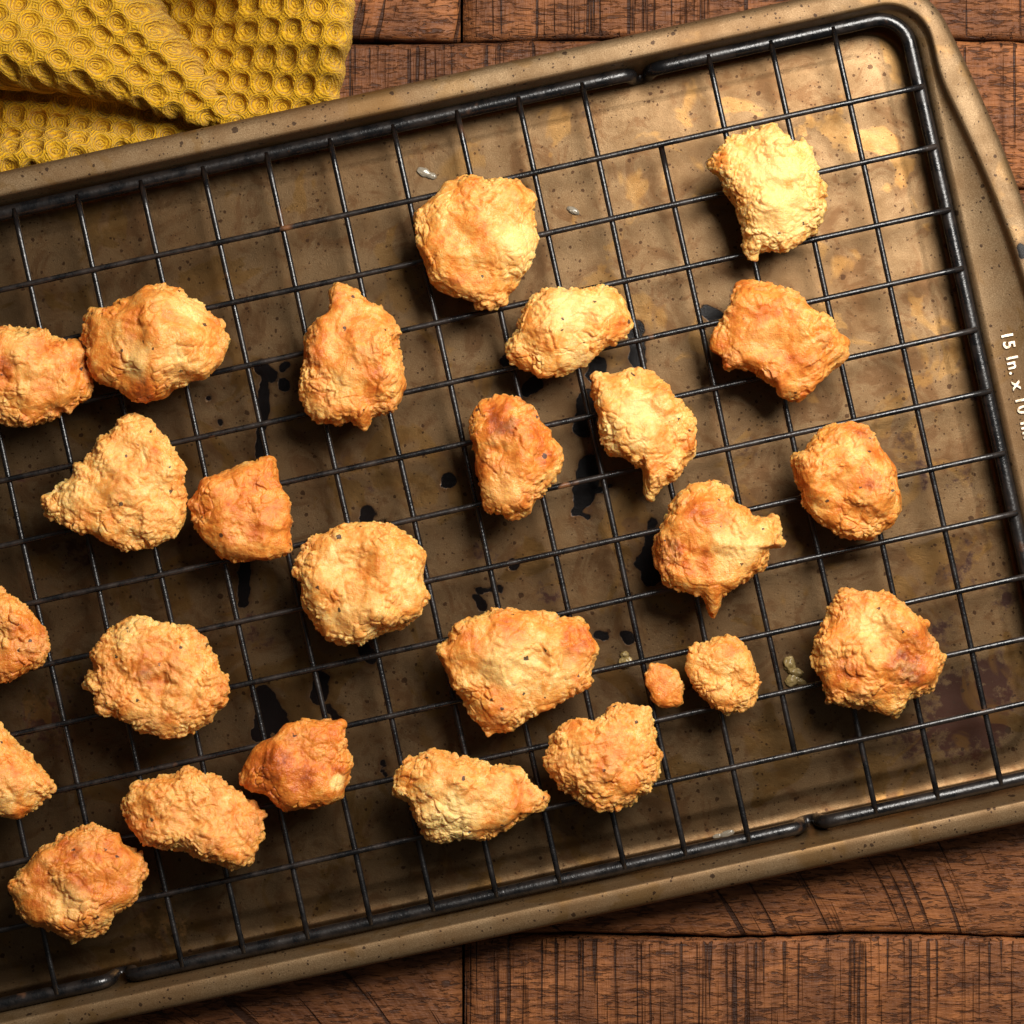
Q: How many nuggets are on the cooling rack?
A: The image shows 26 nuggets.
